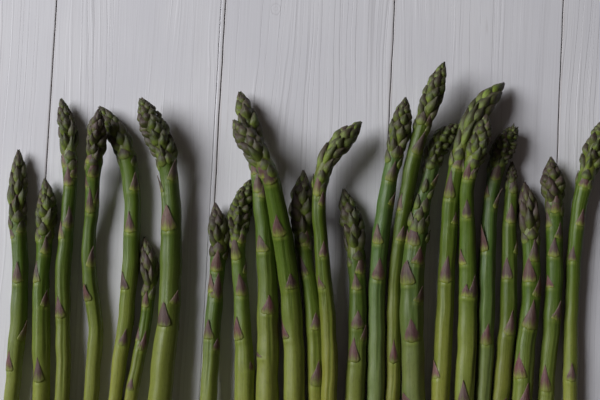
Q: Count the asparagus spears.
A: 24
